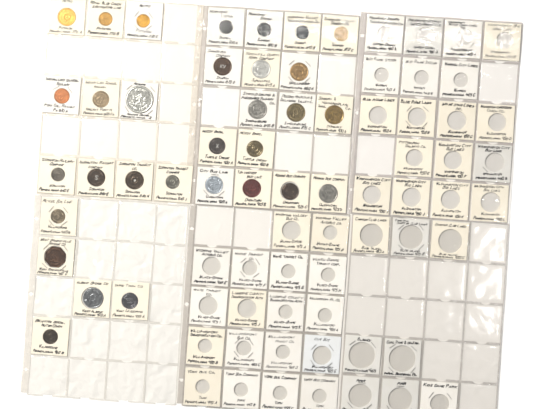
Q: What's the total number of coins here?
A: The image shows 31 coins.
